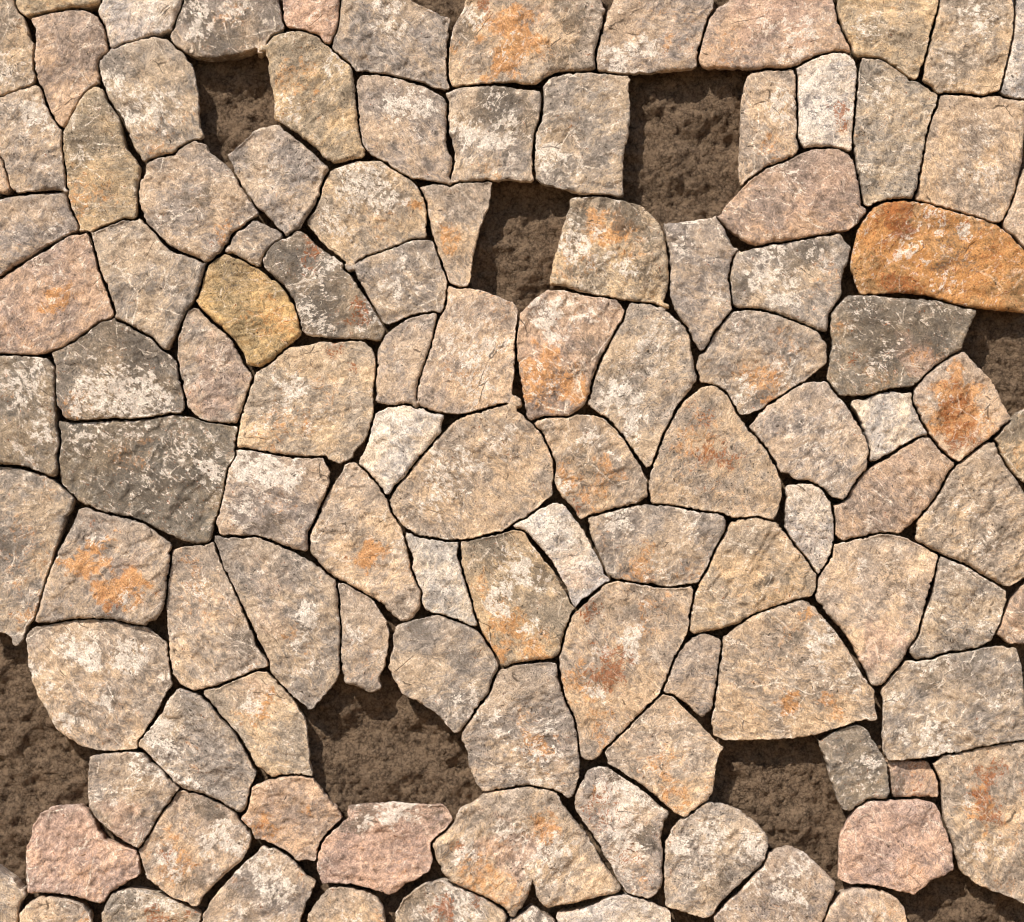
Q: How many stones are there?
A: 111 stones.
